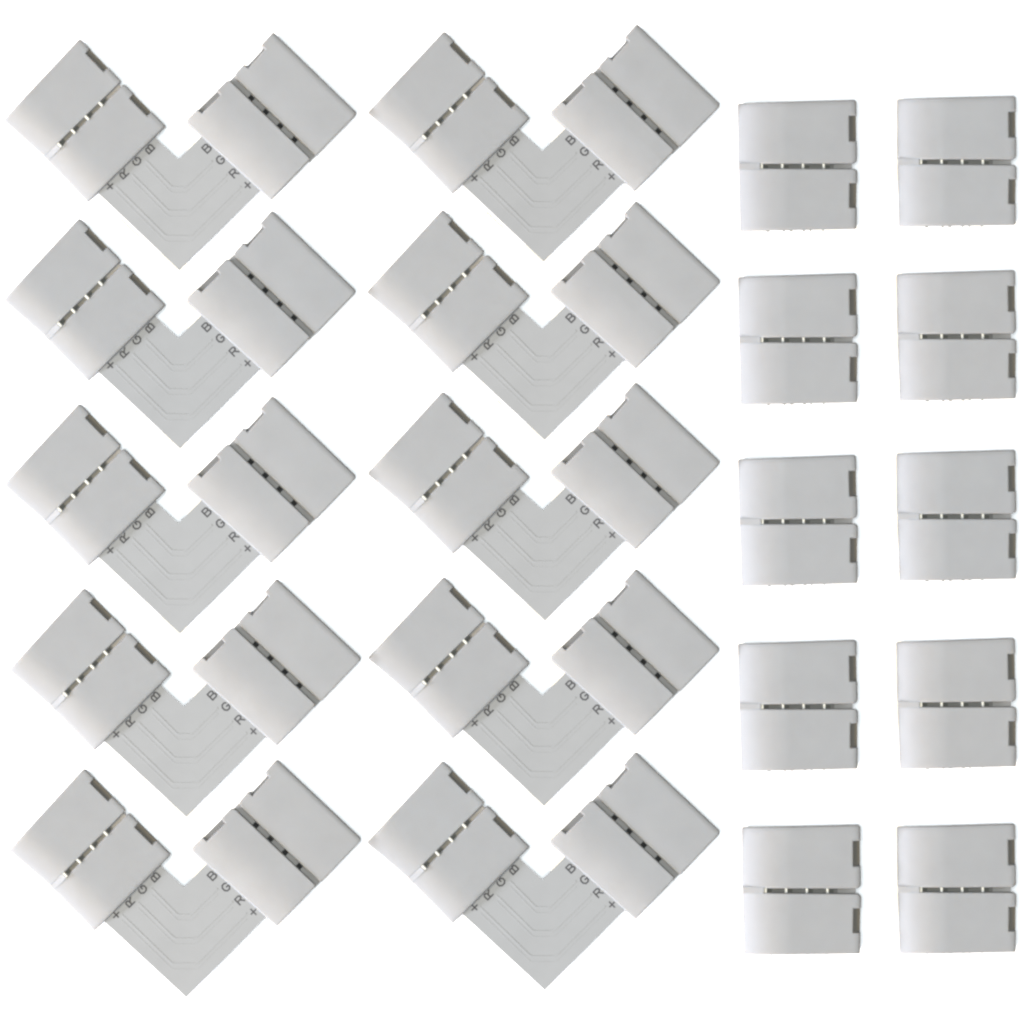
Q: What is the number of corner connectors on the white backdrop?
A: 10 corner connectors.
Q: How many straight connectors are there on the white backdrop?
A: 10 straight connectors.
